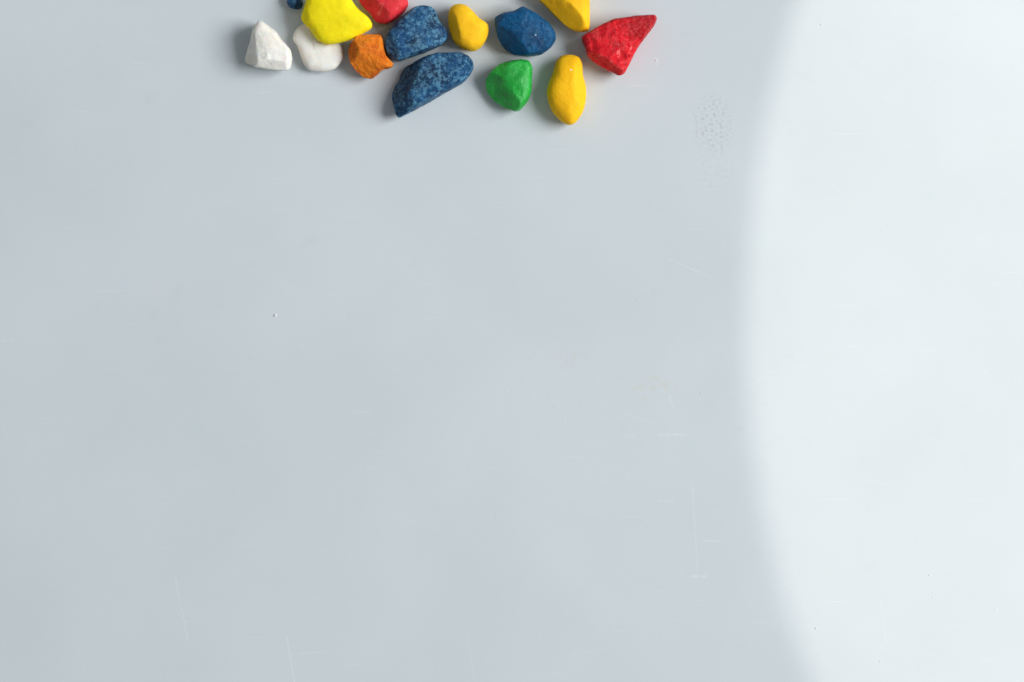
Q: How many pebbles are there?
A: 14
